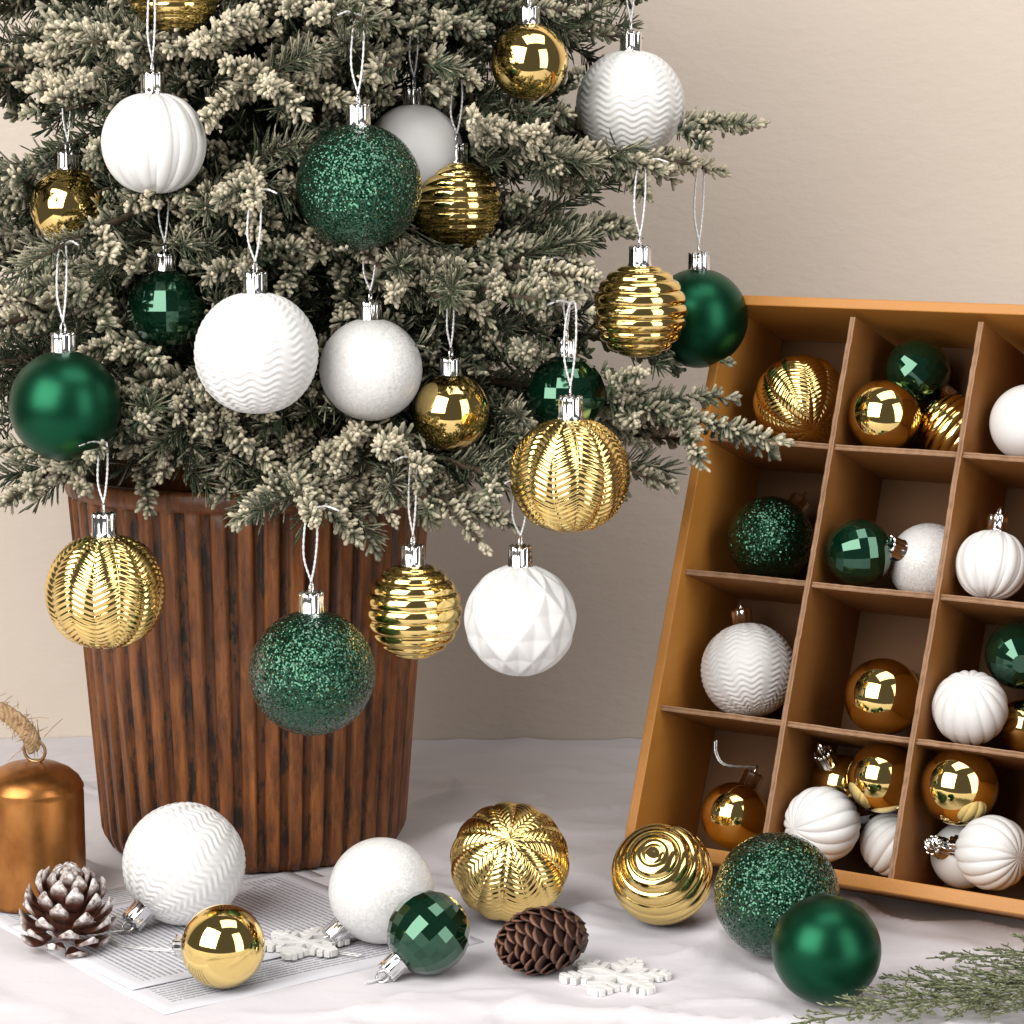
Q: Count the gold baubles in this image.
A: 21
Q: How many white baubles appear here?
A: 17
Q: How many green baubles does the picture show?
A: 13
